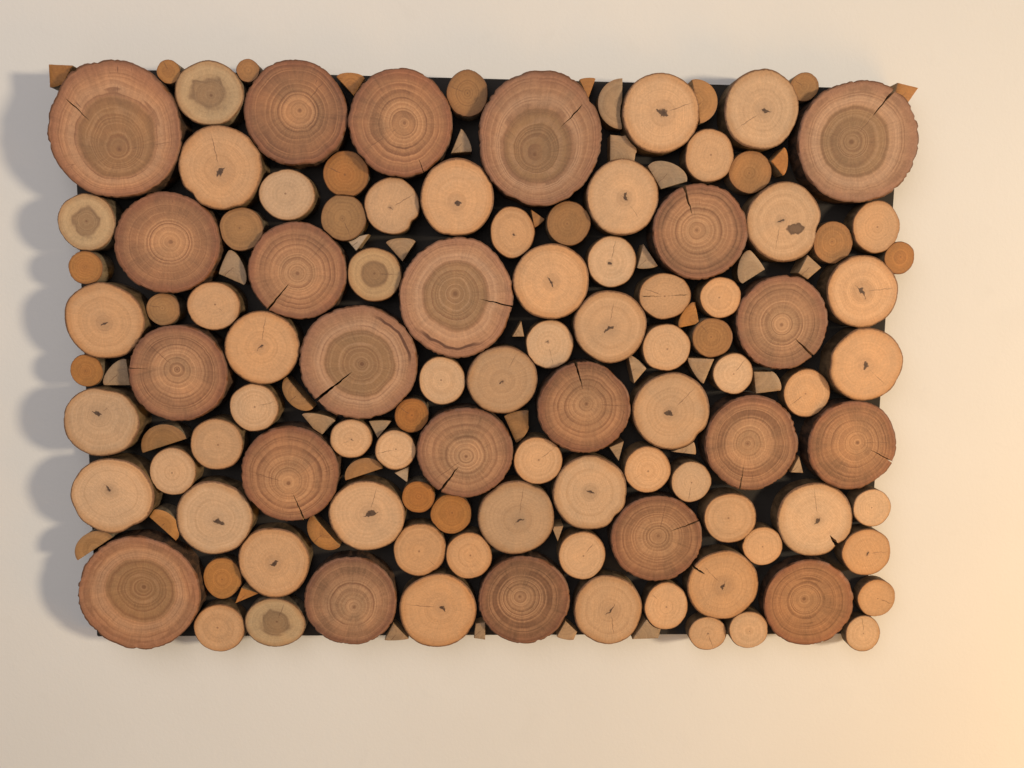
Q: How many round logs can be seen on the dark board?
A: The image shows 105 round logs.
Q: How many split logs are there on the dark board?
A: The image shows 42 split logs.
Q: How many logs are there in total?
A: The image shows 147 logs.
